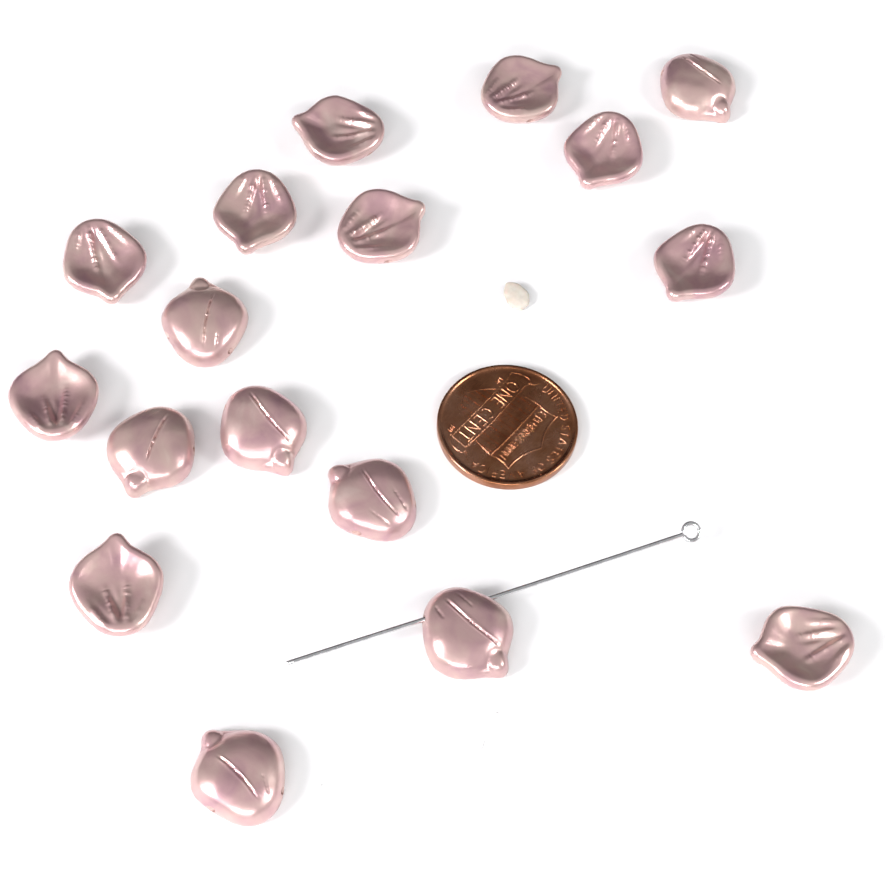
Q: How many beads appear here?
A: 17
